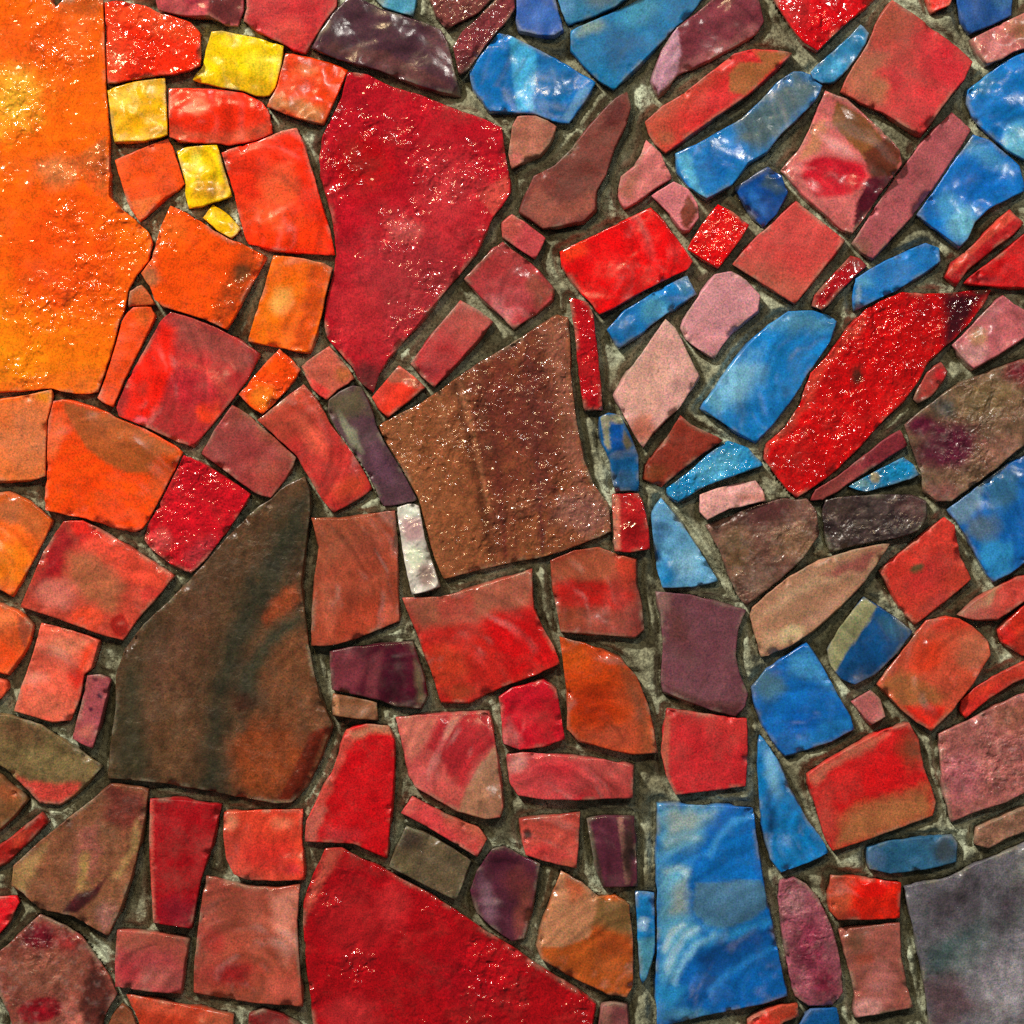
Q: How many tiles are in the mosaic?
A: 147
